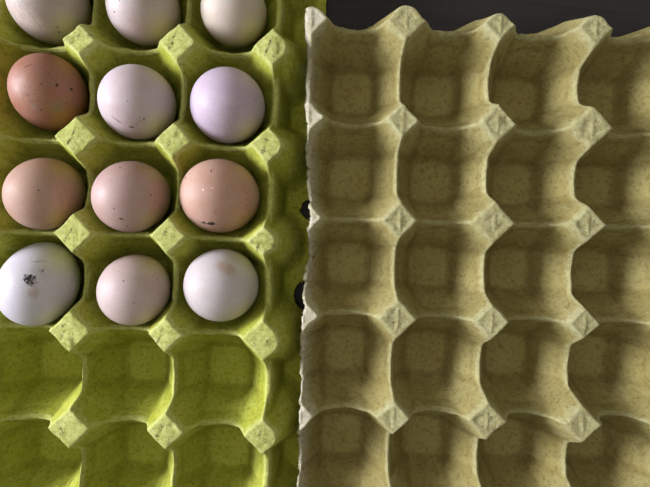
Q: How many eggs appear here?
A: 12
